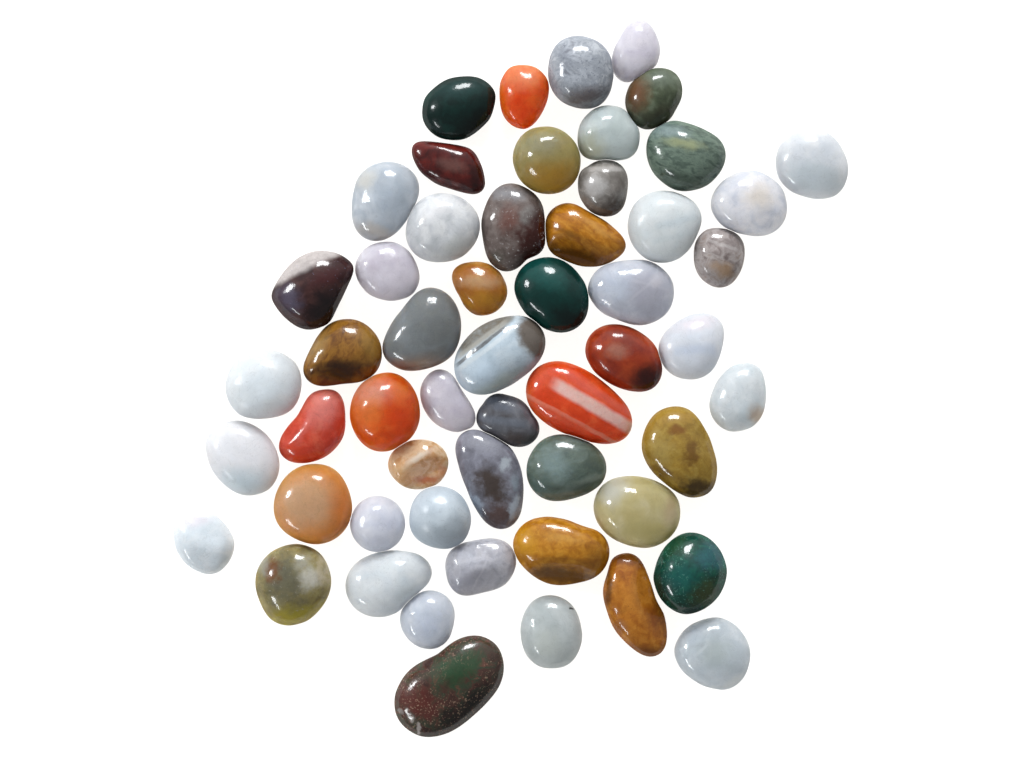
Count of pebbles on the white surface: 55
